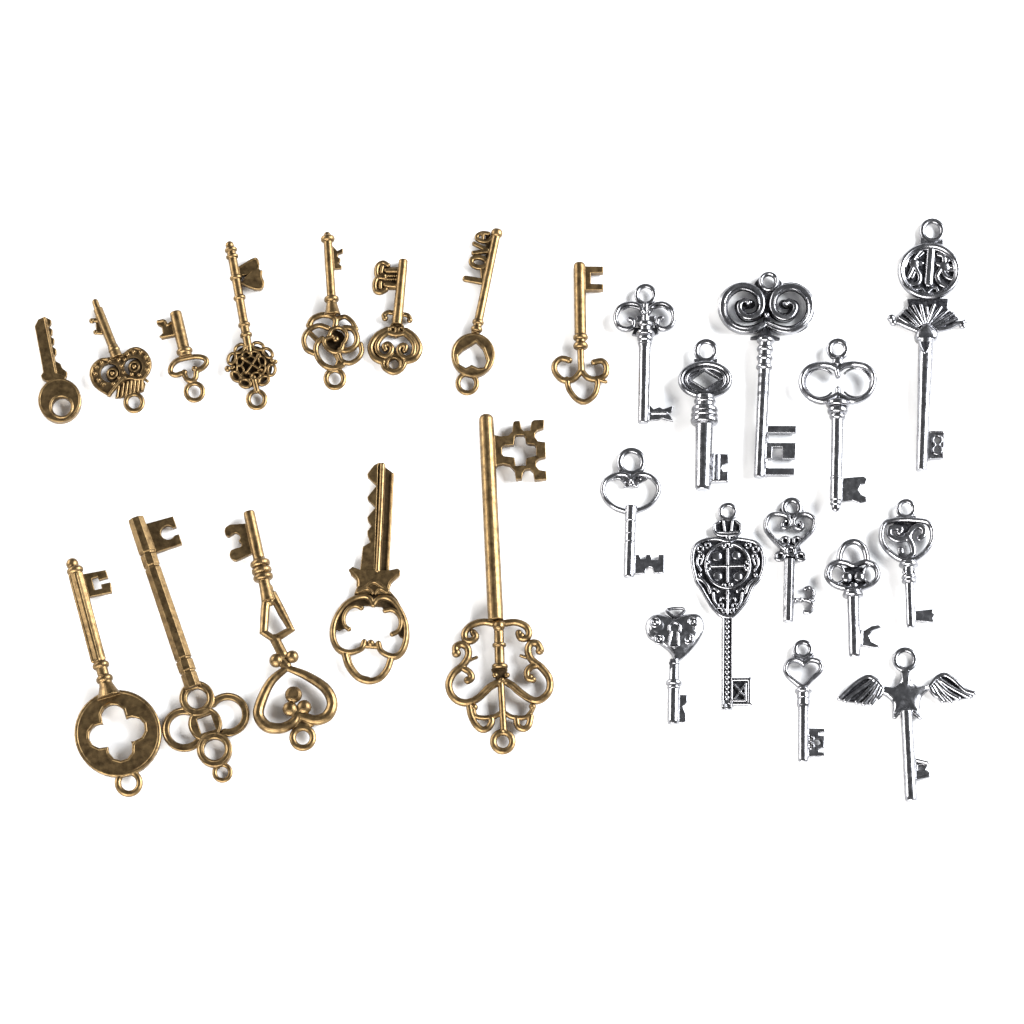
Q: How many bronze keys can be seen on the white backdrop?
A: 13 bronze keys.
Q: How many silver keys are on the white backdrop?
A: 13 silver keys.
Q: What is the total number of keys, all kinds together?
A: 26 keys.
